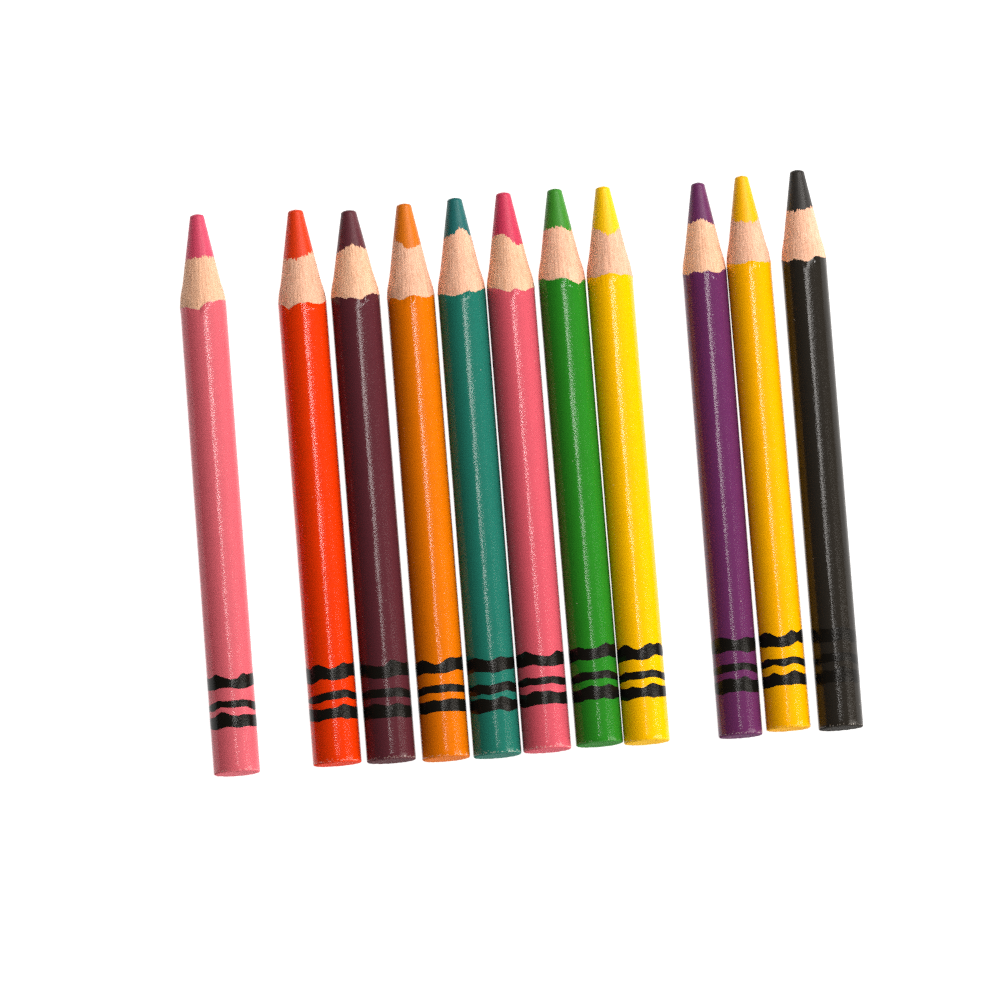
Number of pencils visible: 11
